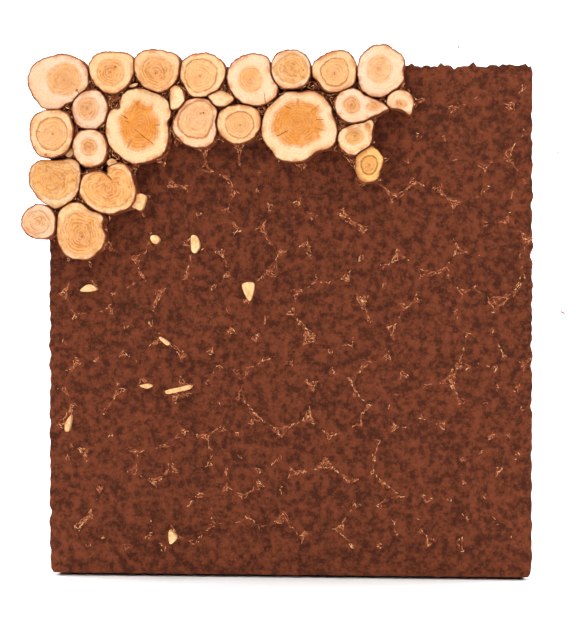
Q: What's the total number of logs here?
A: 25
